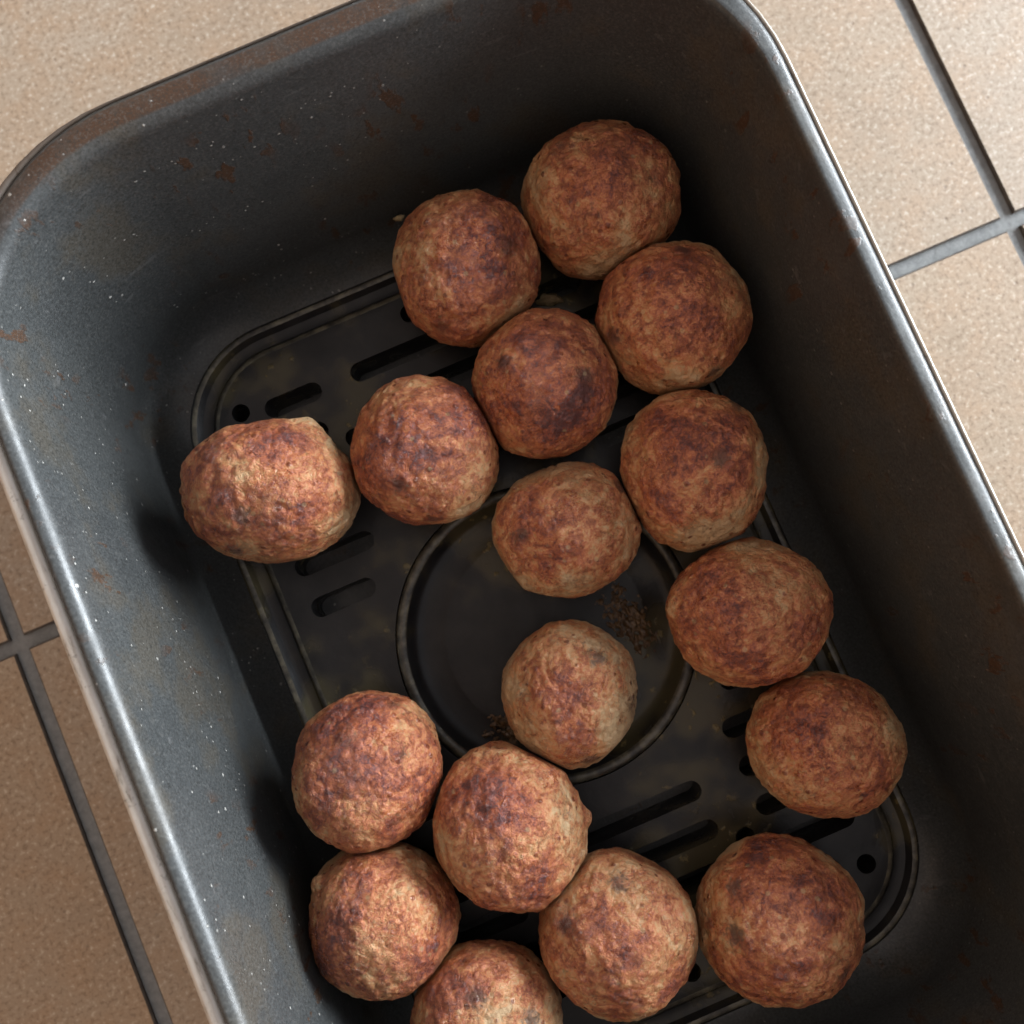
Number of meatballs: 17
